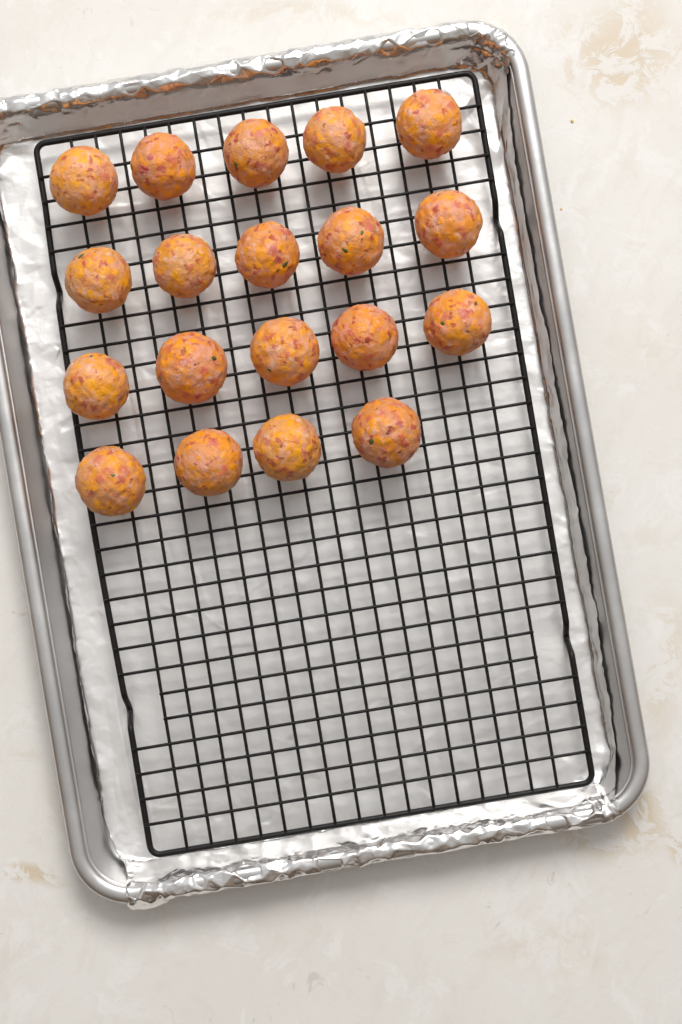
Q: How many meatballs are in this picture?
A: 19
